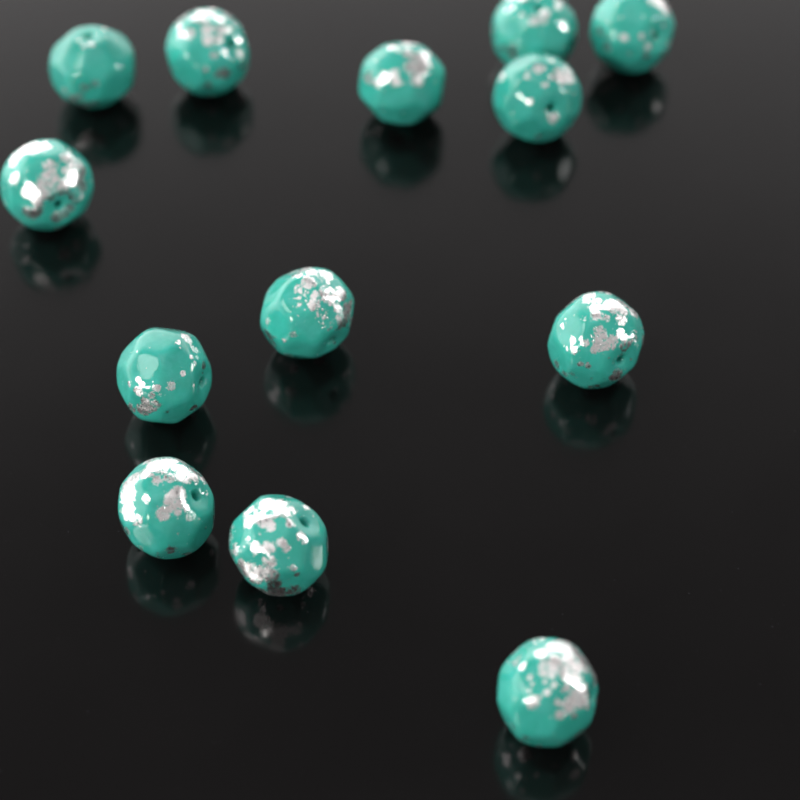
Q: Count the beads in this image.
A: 13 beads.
